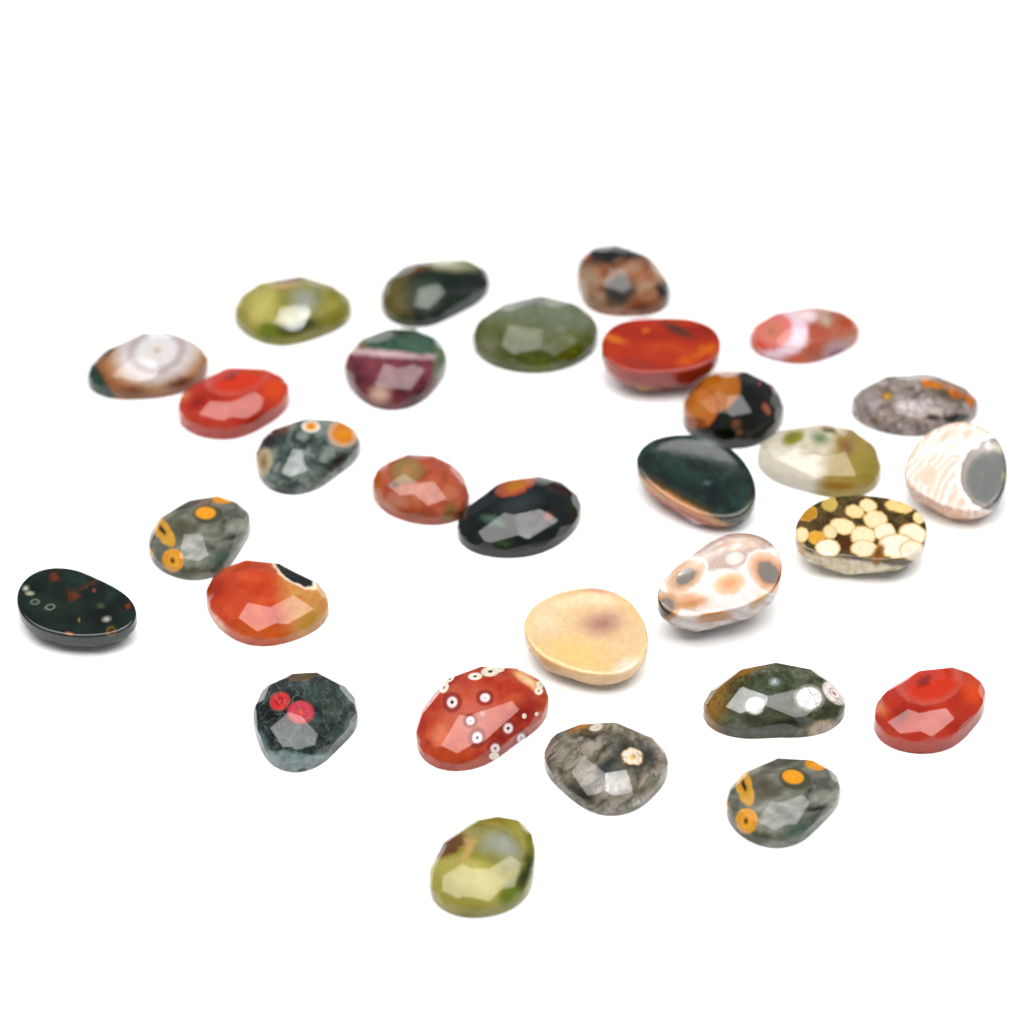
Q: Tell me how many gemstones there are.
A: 30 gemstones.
